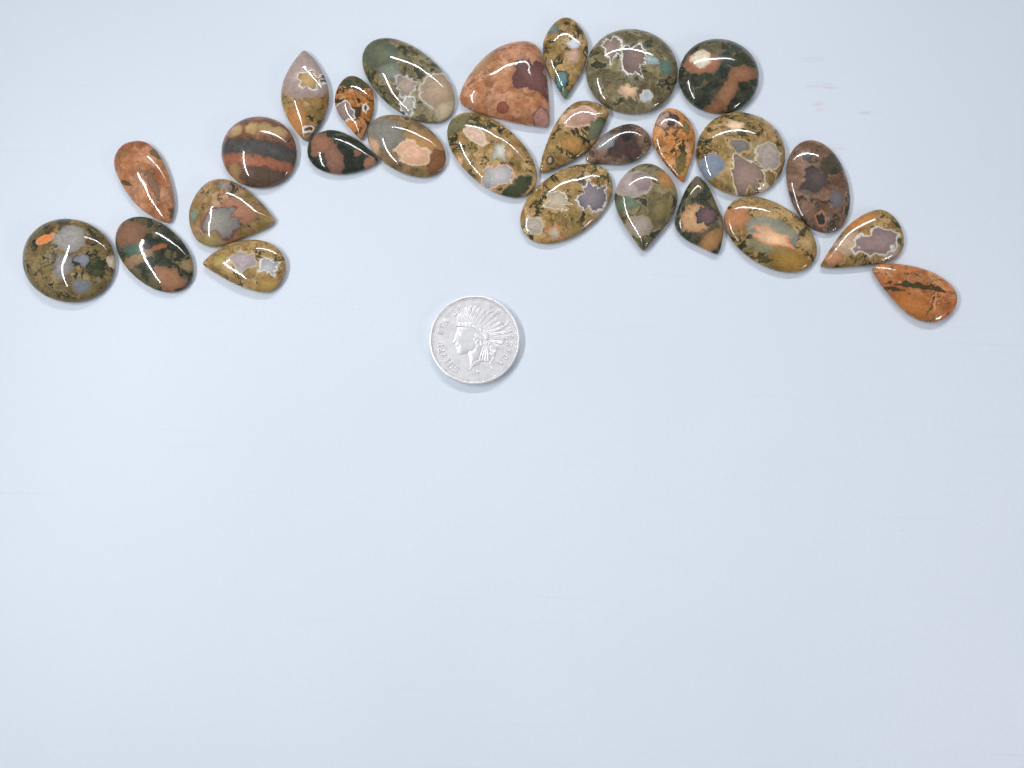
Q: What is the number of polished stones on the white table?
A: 27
